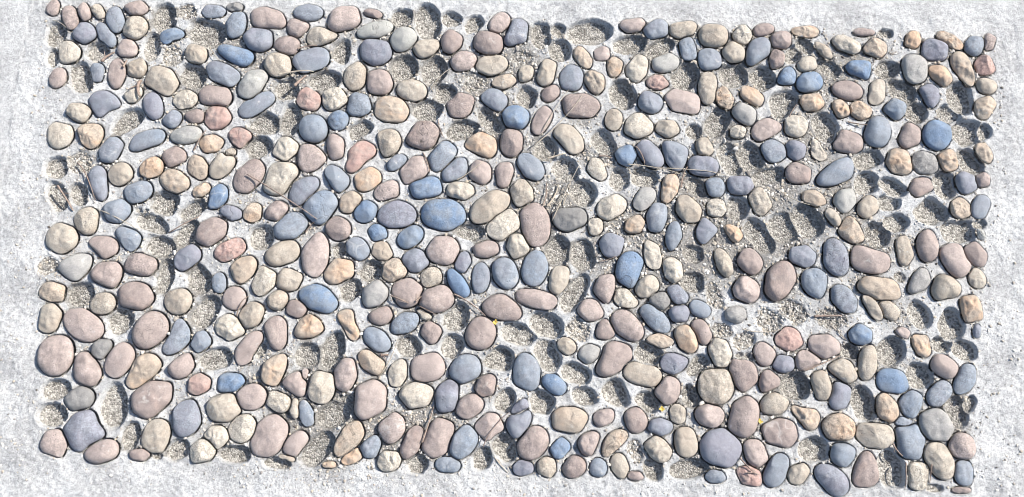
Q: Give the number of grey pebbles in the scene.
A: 22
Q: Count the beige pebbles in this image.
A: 169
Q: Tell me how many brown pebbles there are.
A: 138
